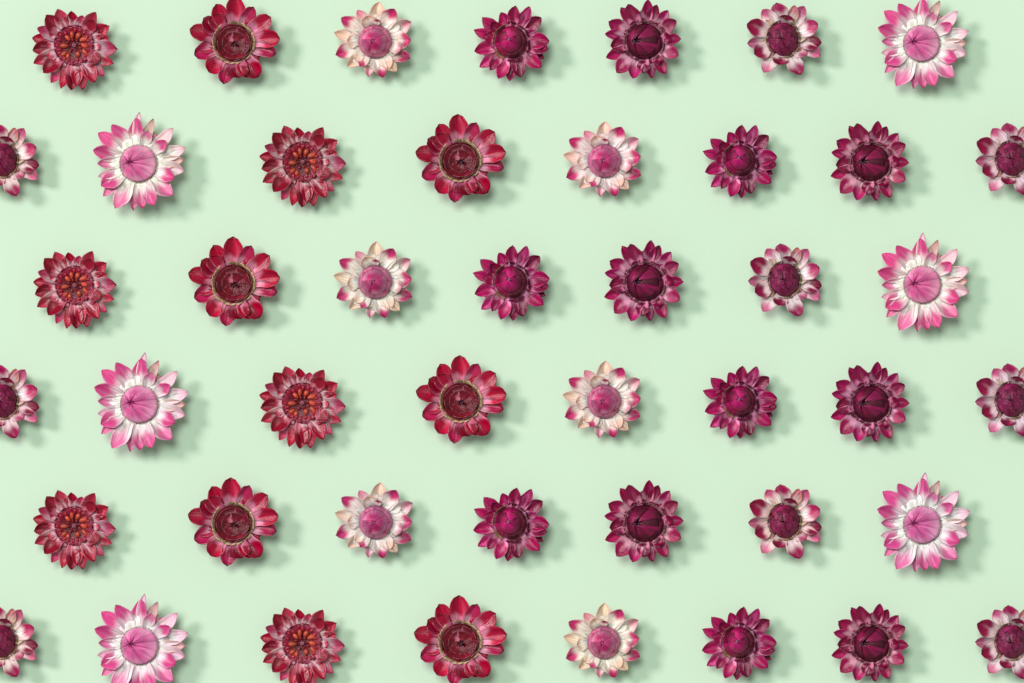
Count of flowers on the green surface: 45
